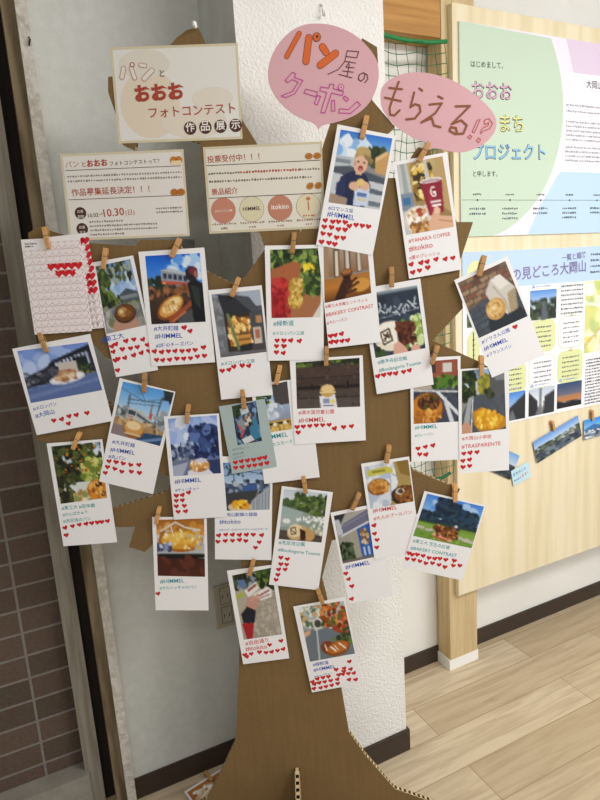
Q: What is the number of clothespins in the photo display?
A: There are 28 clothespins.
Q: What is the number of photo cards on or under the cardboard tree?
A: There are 27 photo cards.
